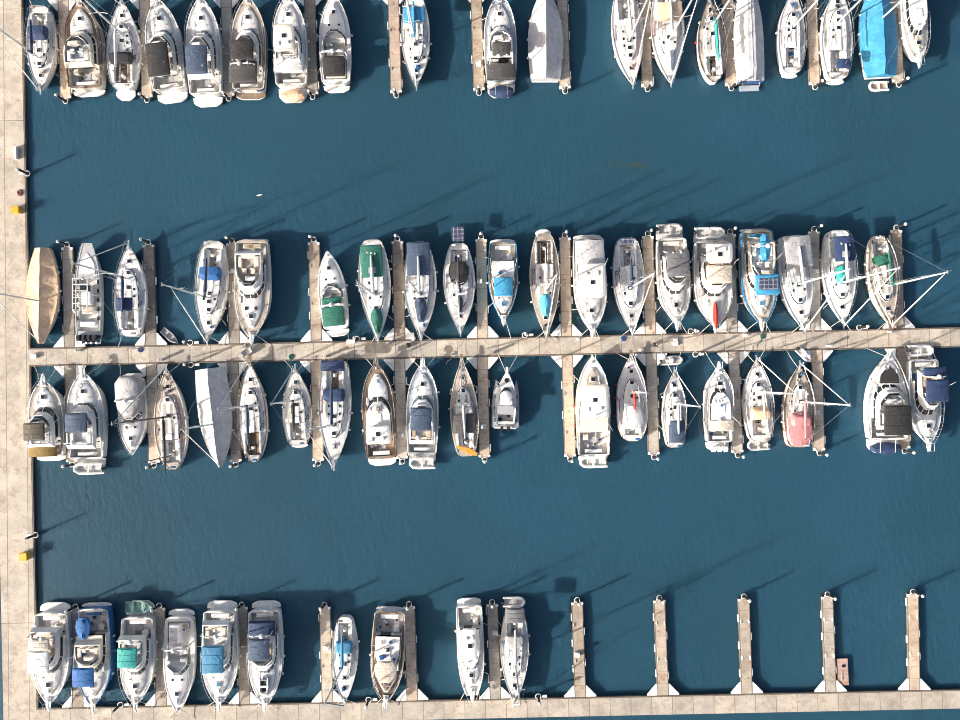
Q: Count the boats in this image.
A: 71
